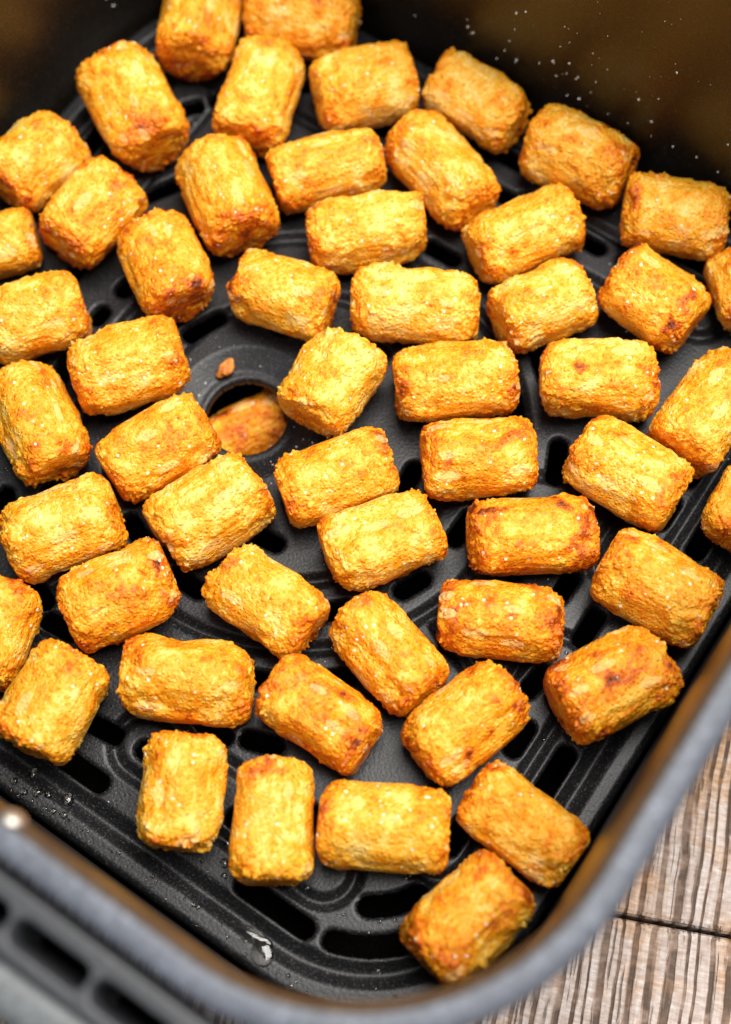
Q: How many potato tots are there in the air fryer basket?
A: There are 55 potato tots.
